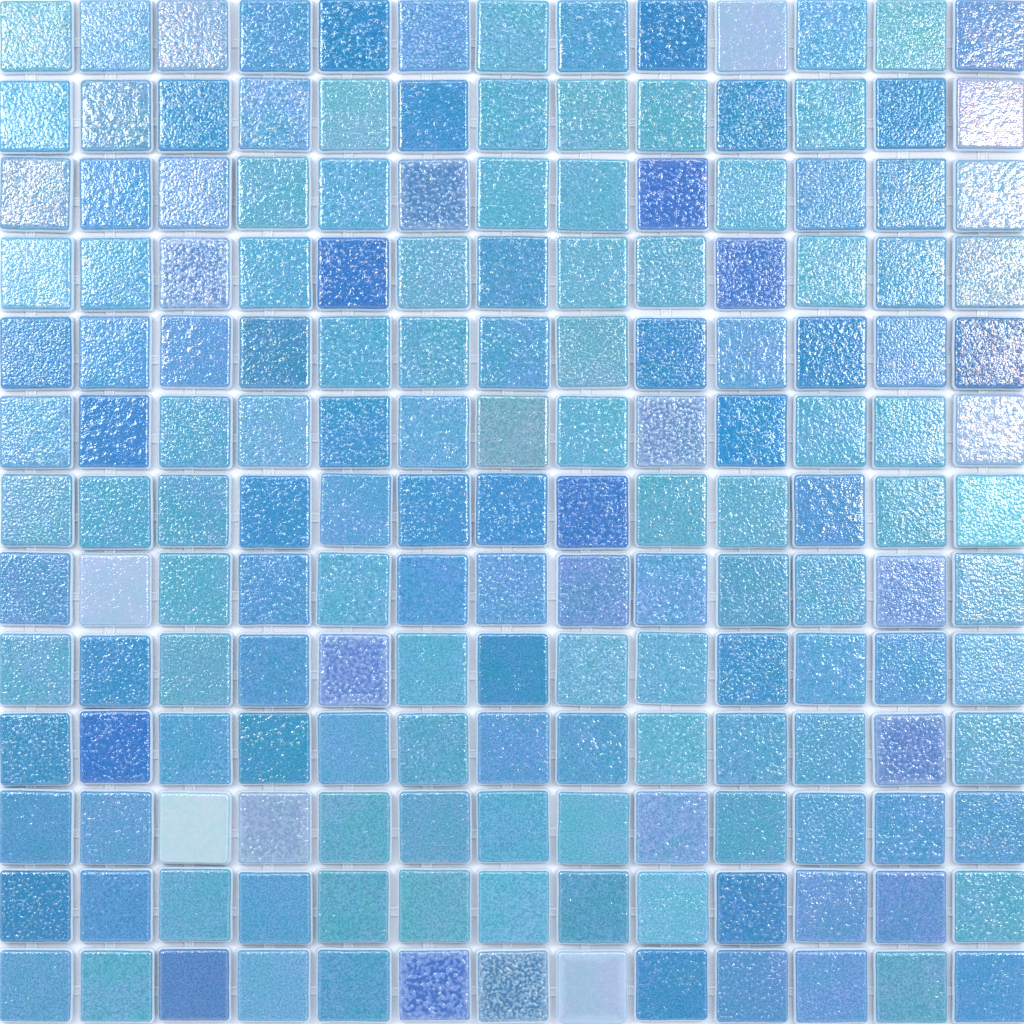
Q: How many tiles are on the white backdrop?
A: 169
